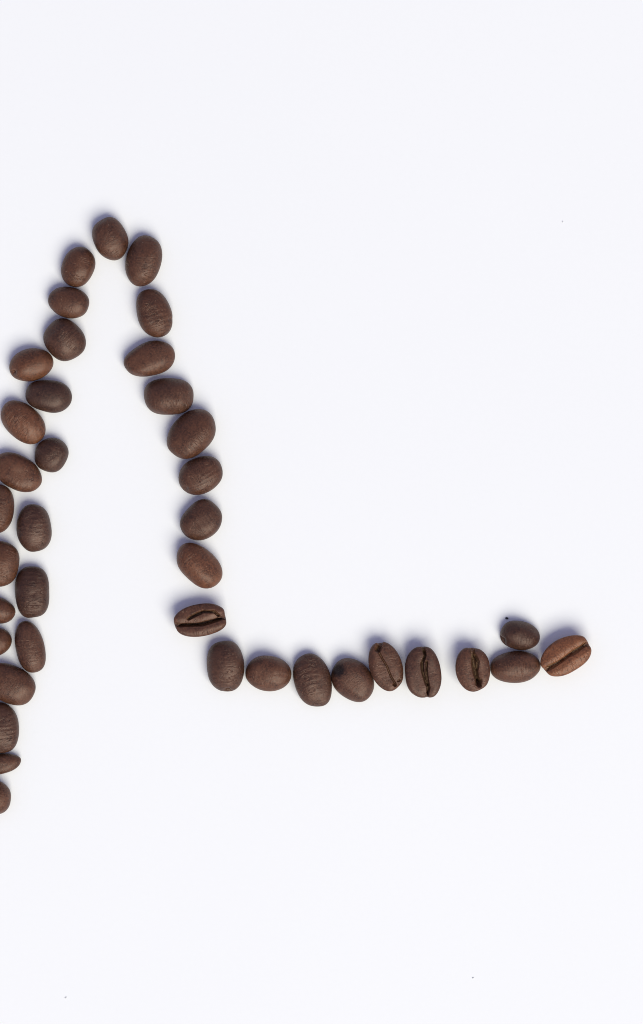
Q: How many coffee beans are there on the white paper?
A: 39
